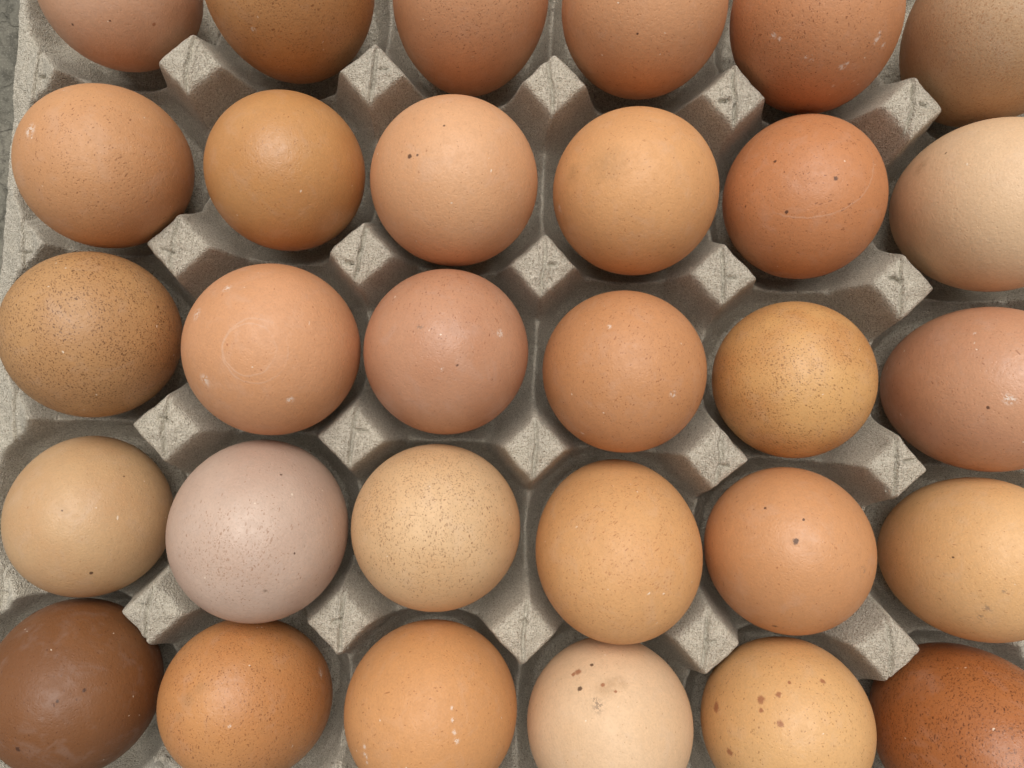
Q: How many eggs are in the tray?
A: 30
